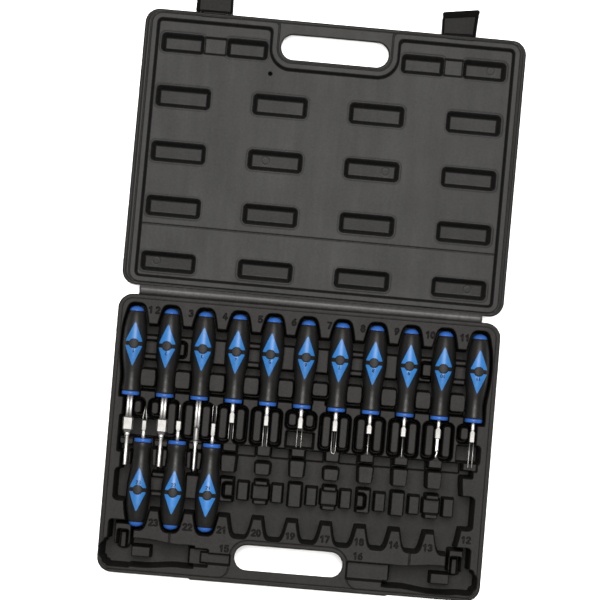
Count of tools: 14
